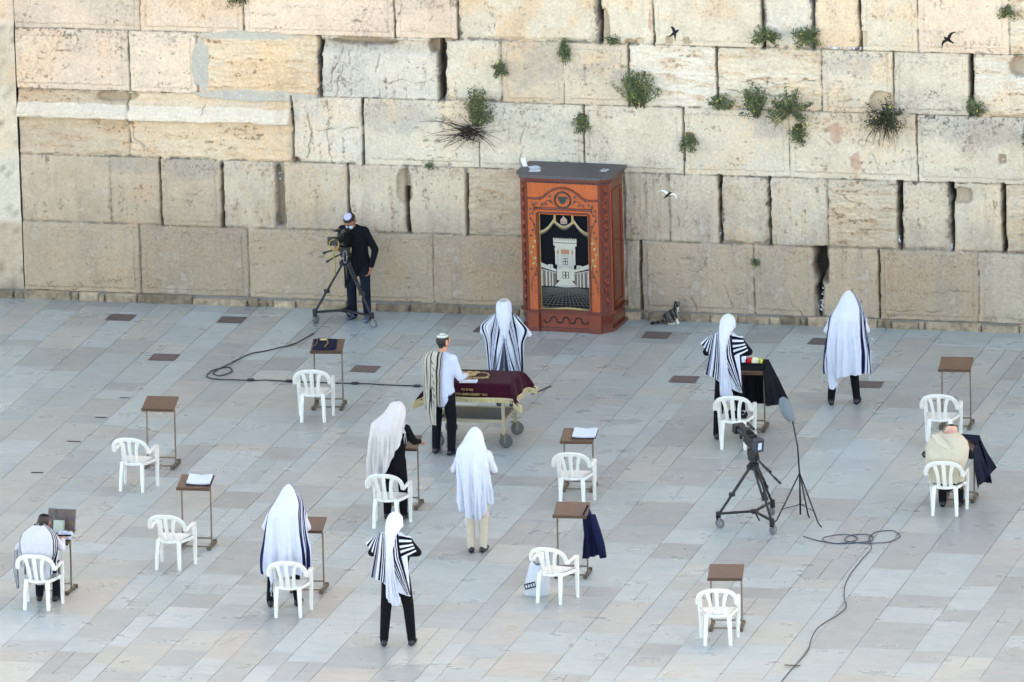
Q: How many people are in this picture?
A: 11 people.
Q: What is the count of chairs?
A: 12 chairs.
